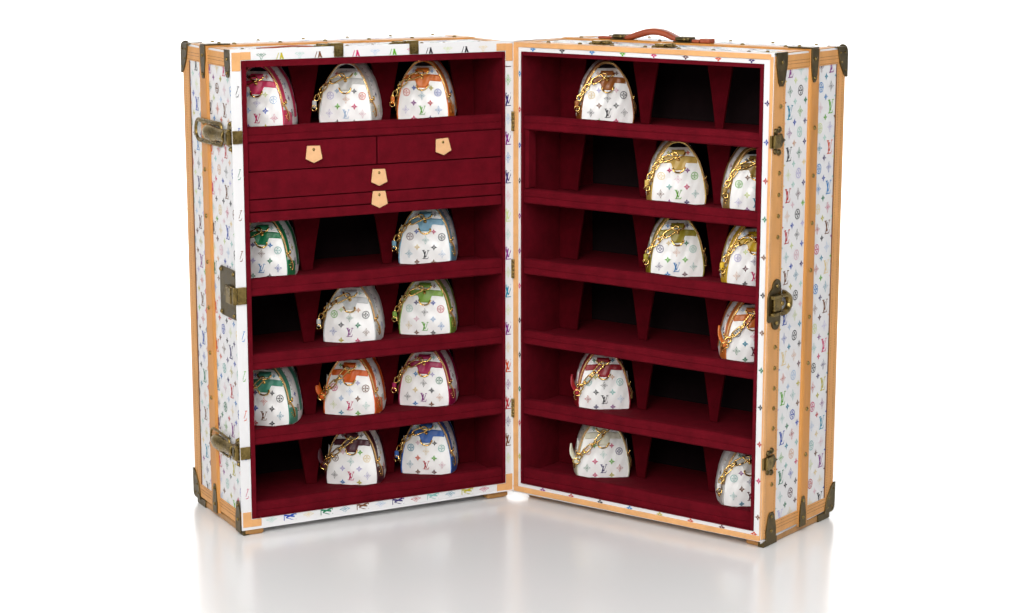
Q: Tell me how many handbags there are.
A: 21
